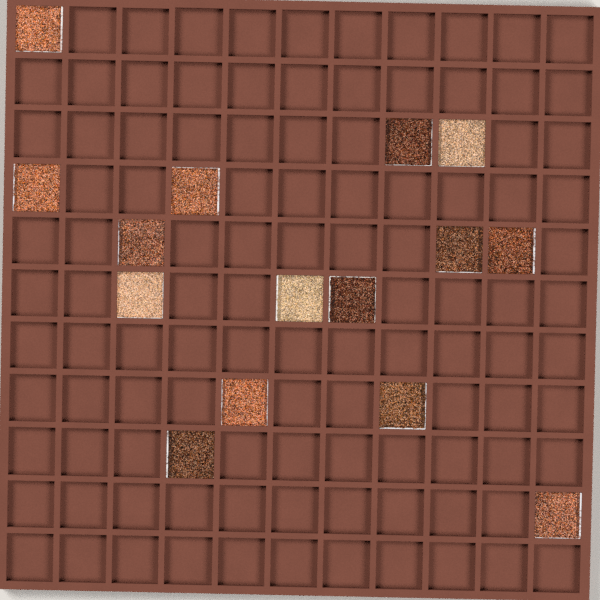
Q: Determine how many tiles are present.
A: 15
